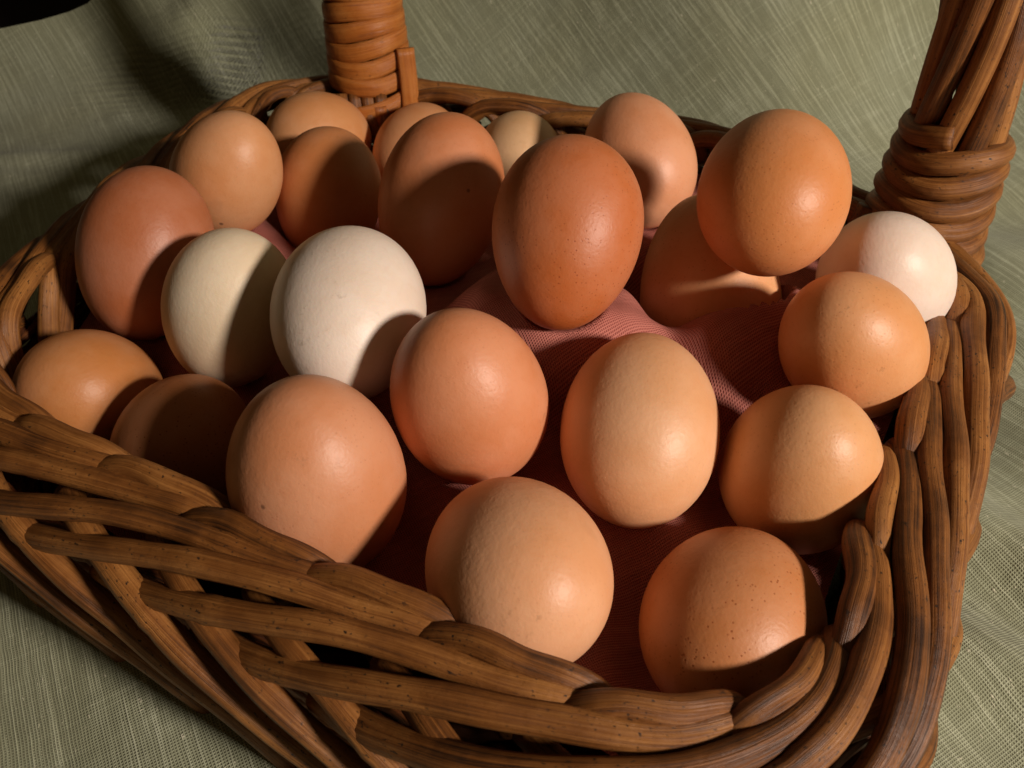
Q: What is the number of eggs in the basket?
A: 23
